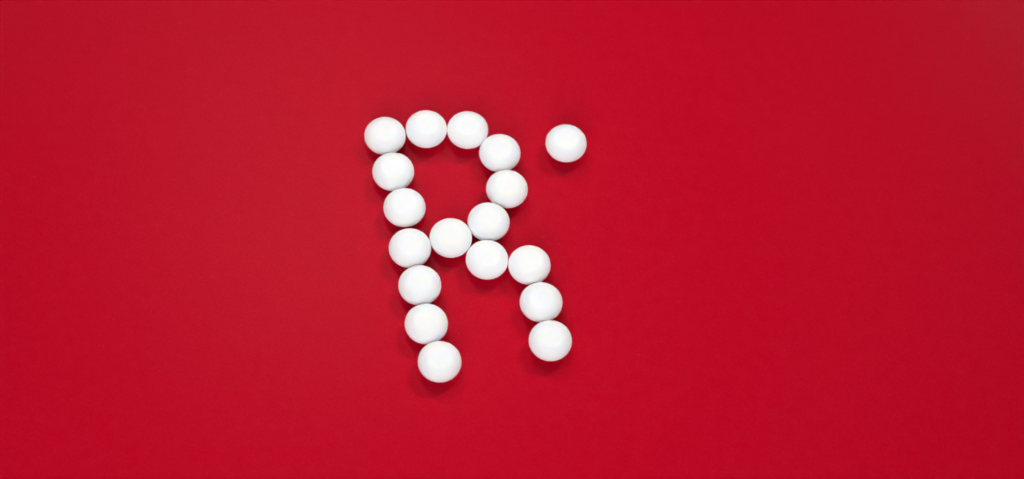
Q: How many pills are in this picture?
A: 18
